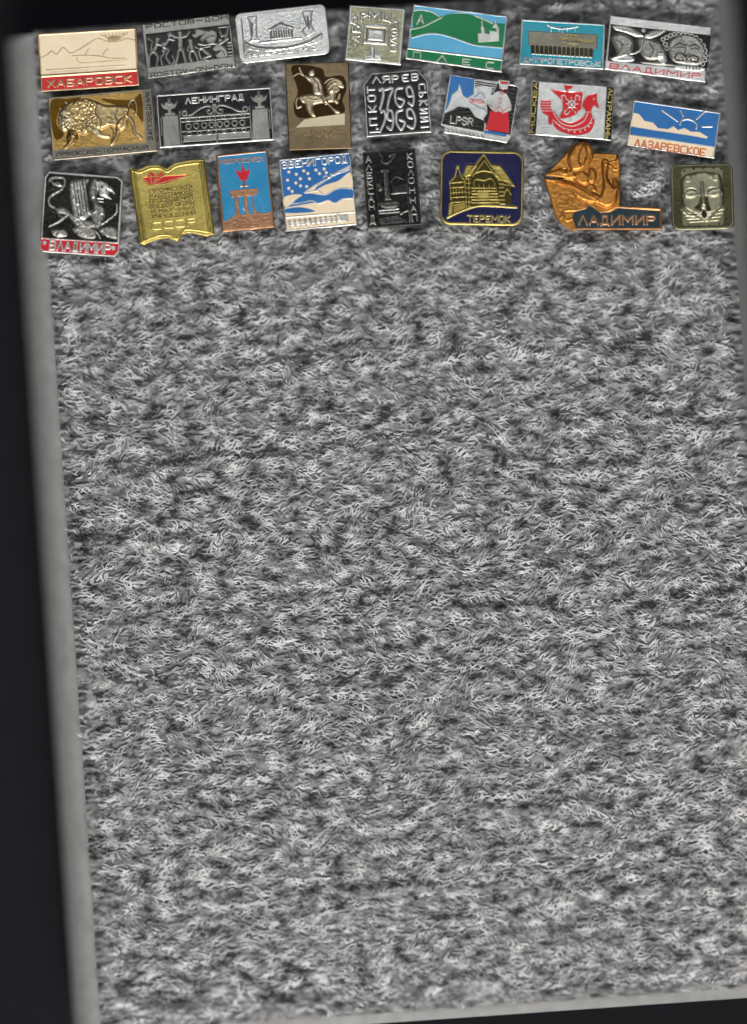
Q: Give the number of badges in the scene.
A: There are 22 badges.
